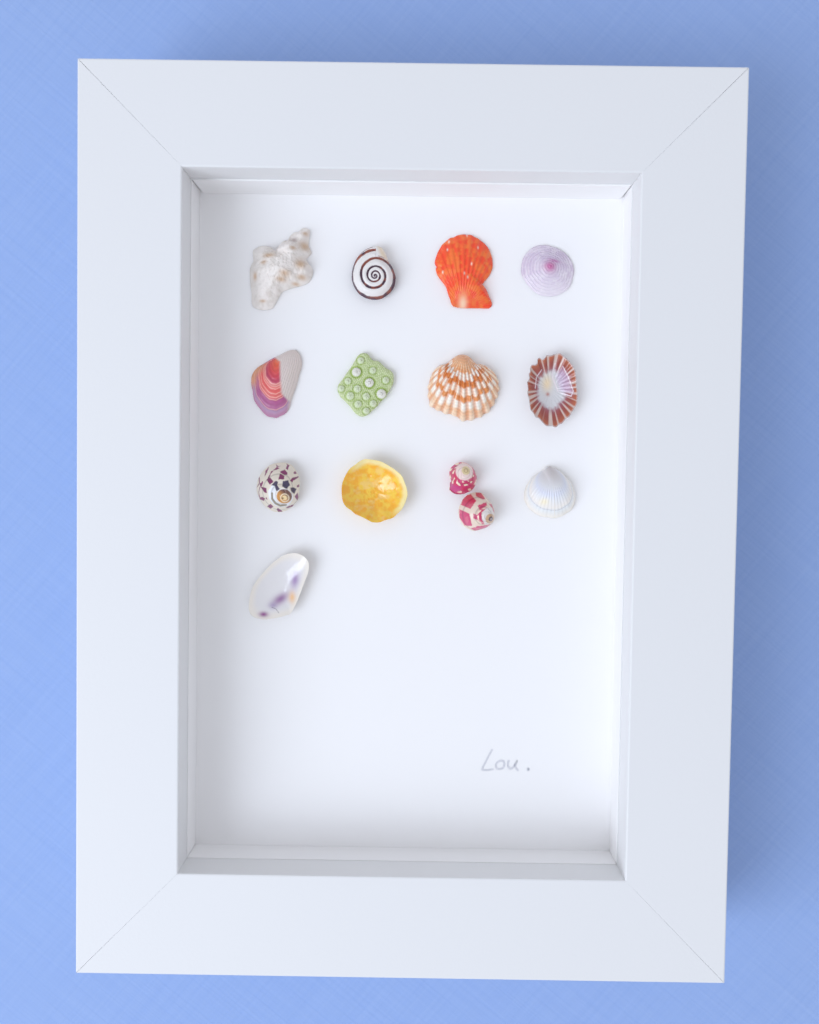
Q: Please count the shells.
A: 14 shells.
